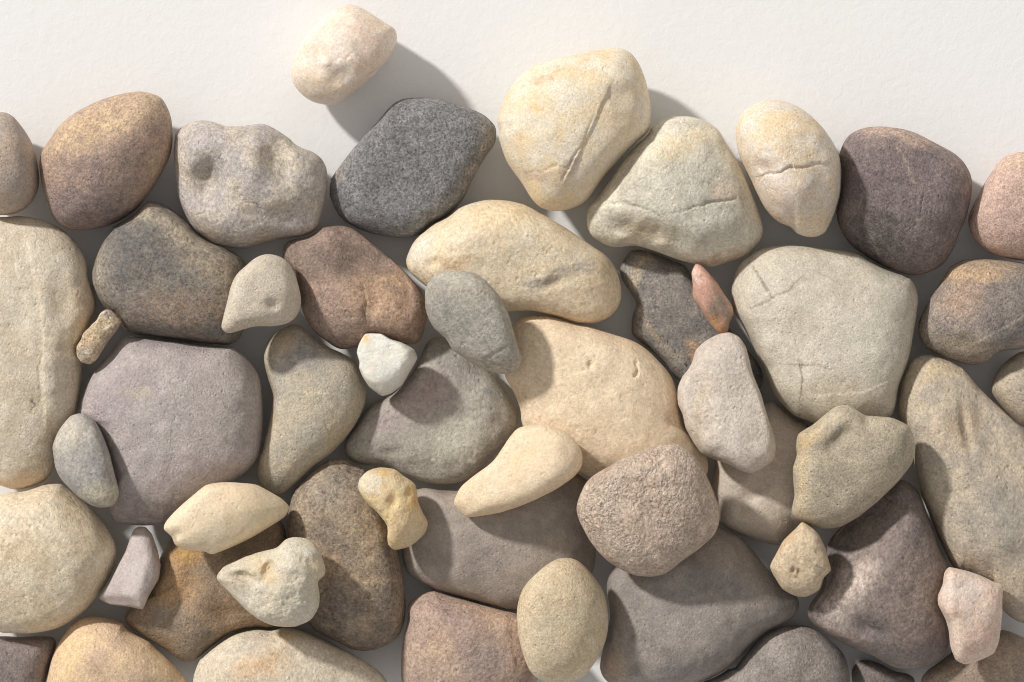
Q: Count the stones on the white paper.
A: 54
